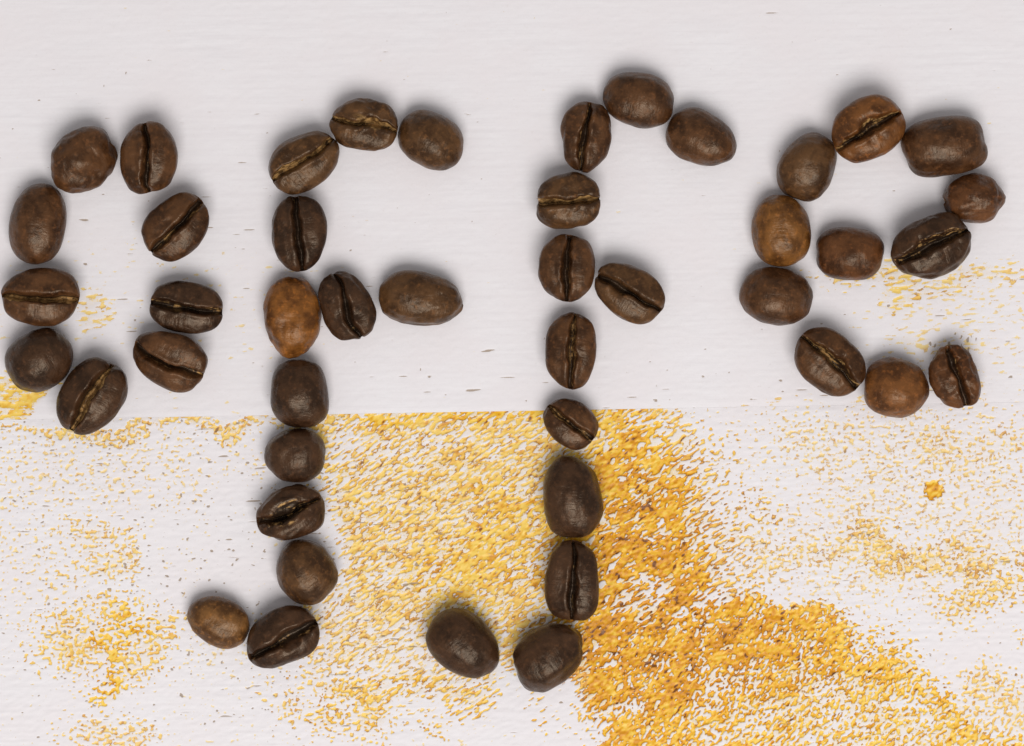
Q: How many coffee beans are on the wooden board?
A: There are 45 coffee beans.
